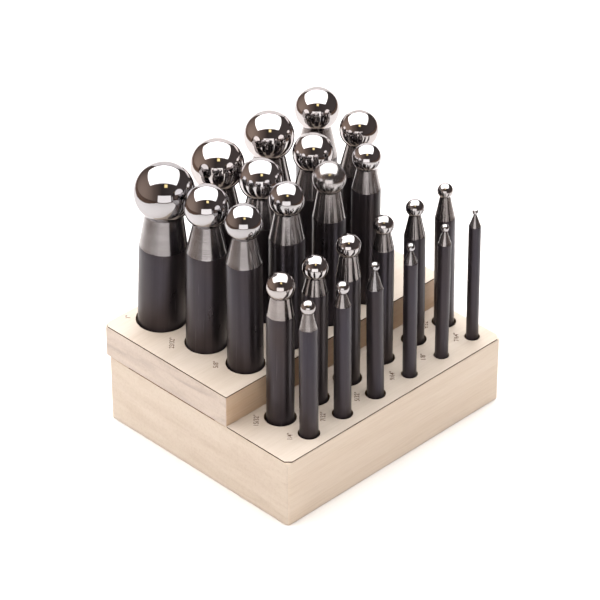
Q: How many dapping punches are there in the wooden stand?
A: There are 24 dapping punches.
